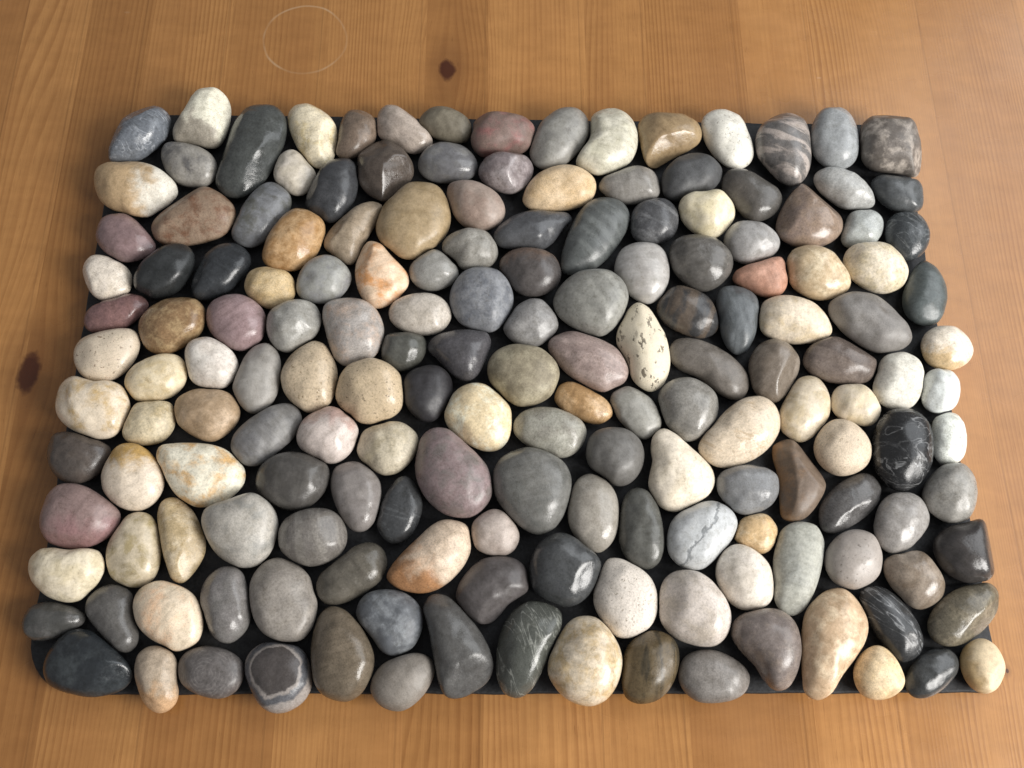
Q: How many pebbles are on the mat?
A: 167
